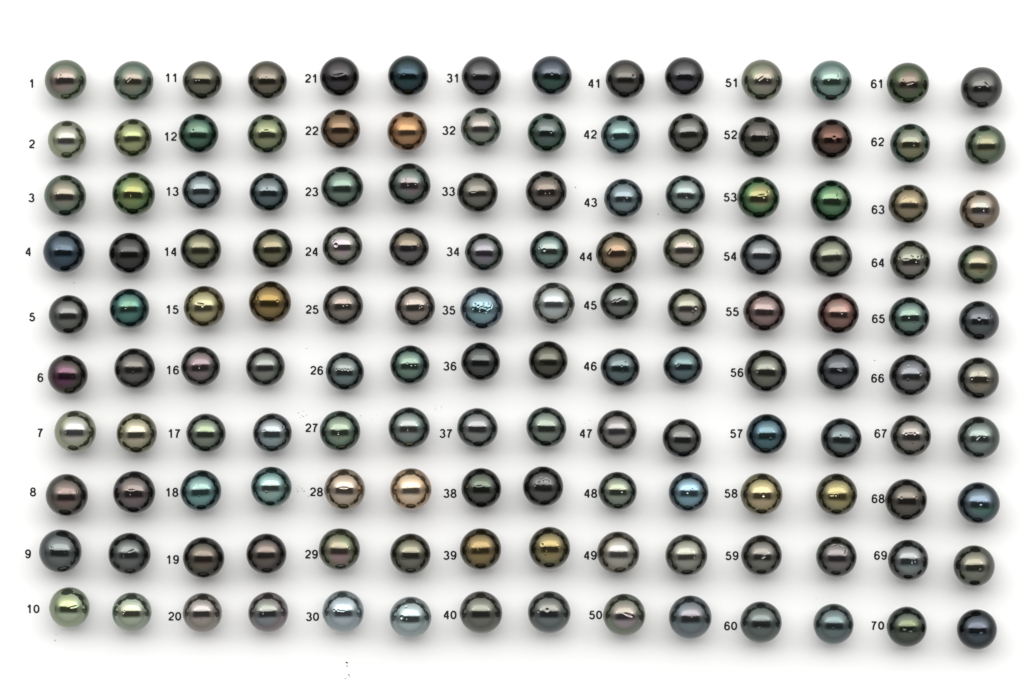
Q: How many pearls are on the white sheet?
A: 140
